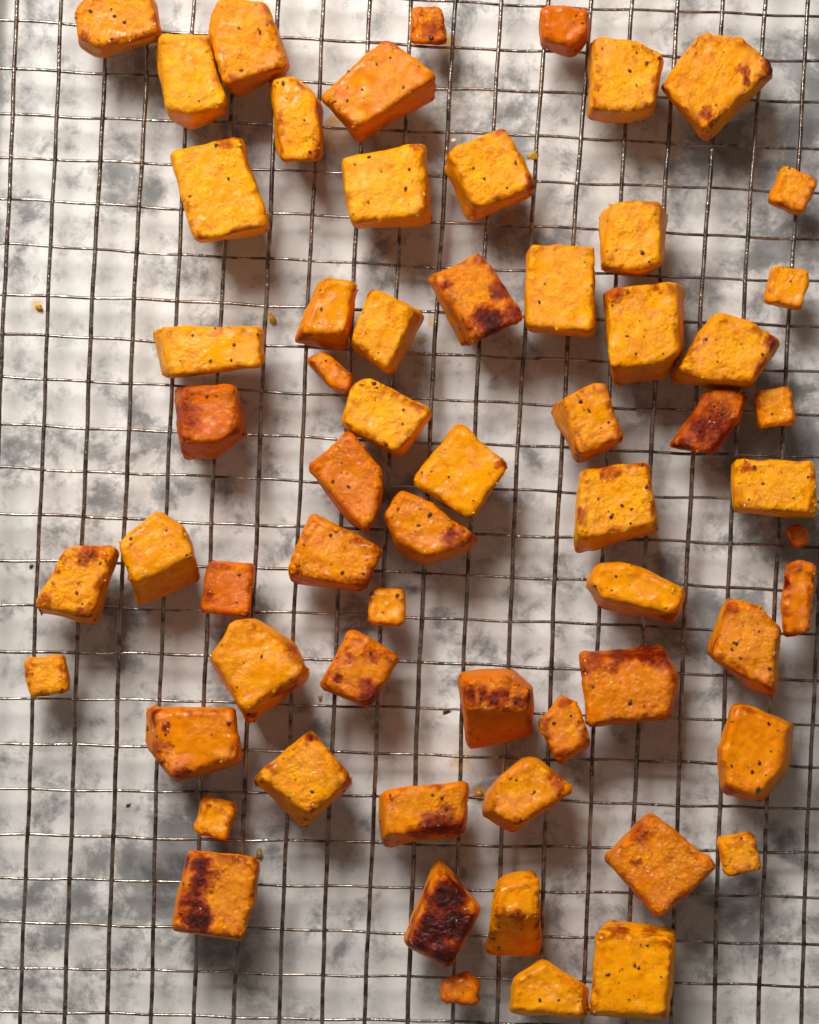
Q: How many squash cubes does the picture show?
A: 62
